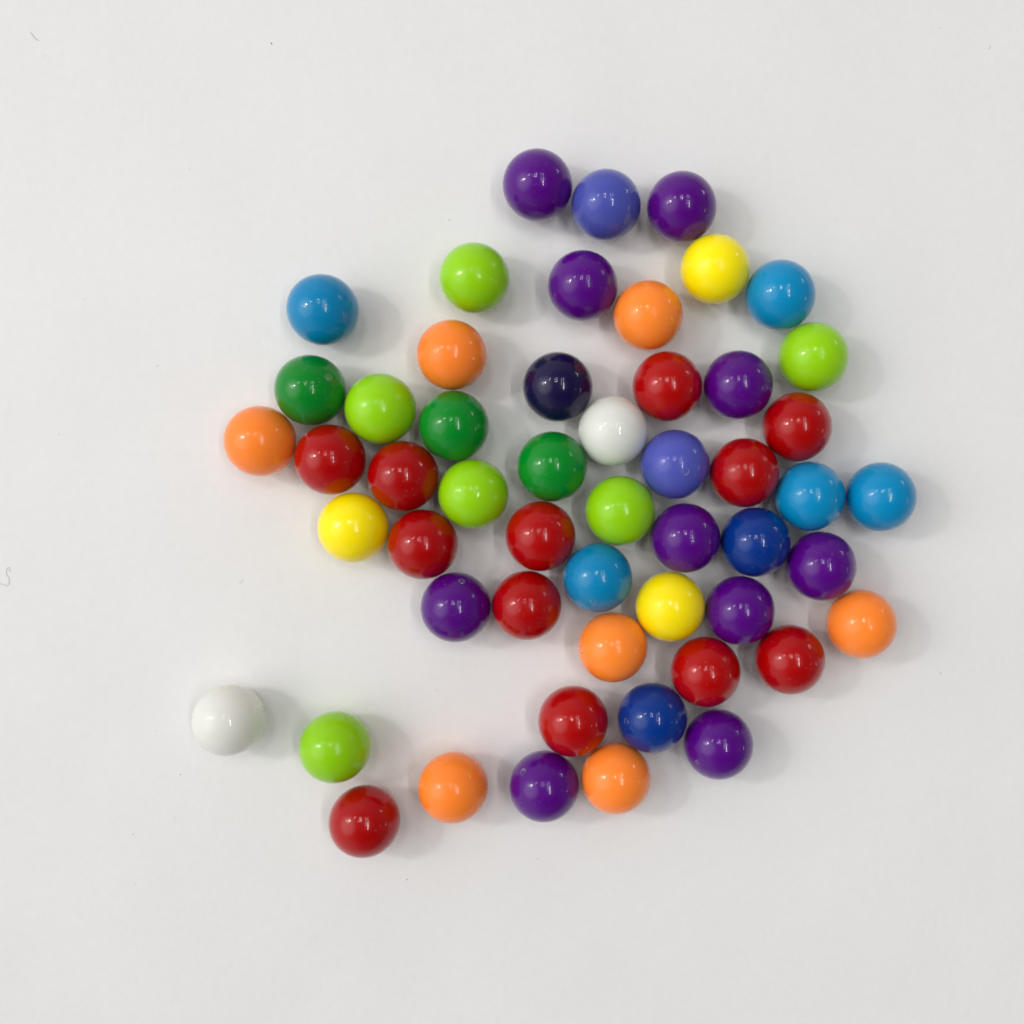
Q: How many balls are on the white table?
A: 53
